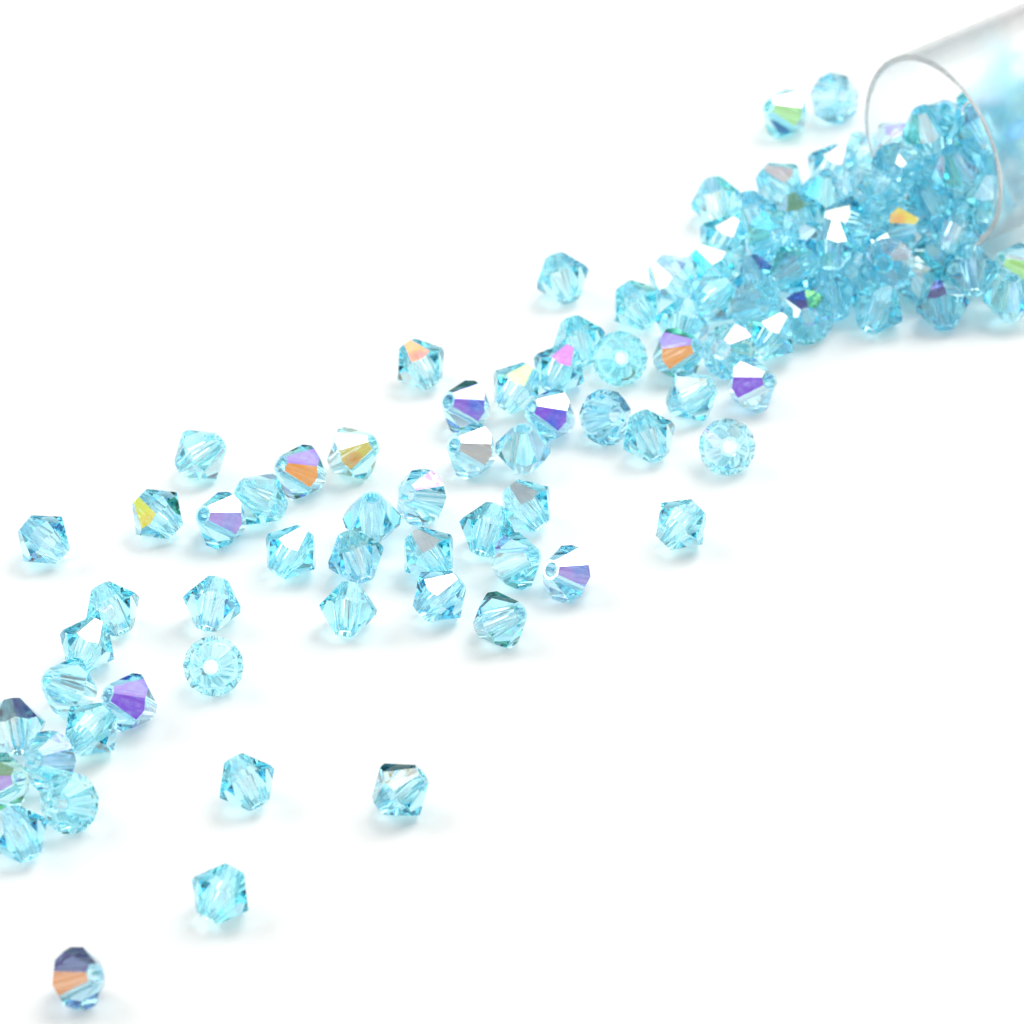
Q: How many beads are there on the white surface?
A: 127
